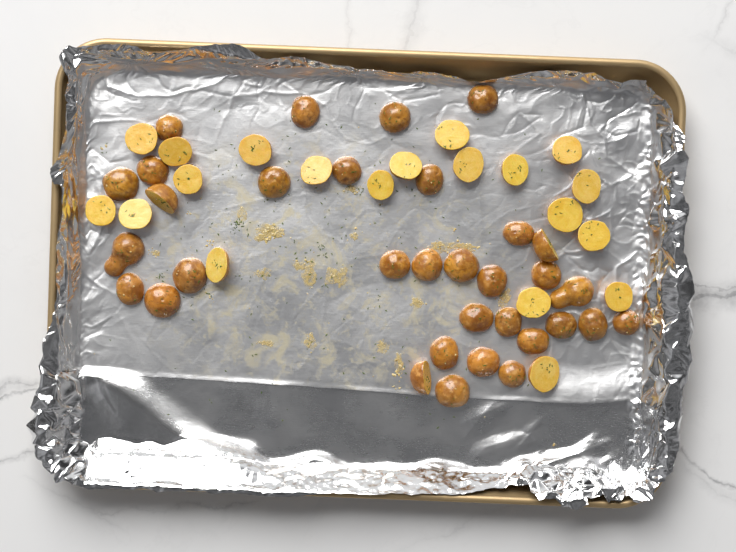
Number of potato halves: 53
